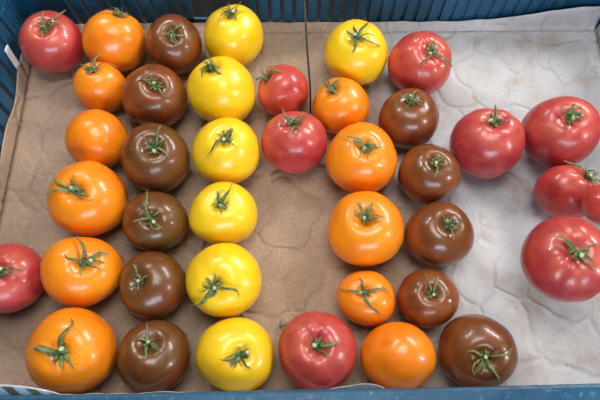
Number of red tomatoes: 11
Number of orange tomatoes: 11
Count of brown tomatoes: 11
